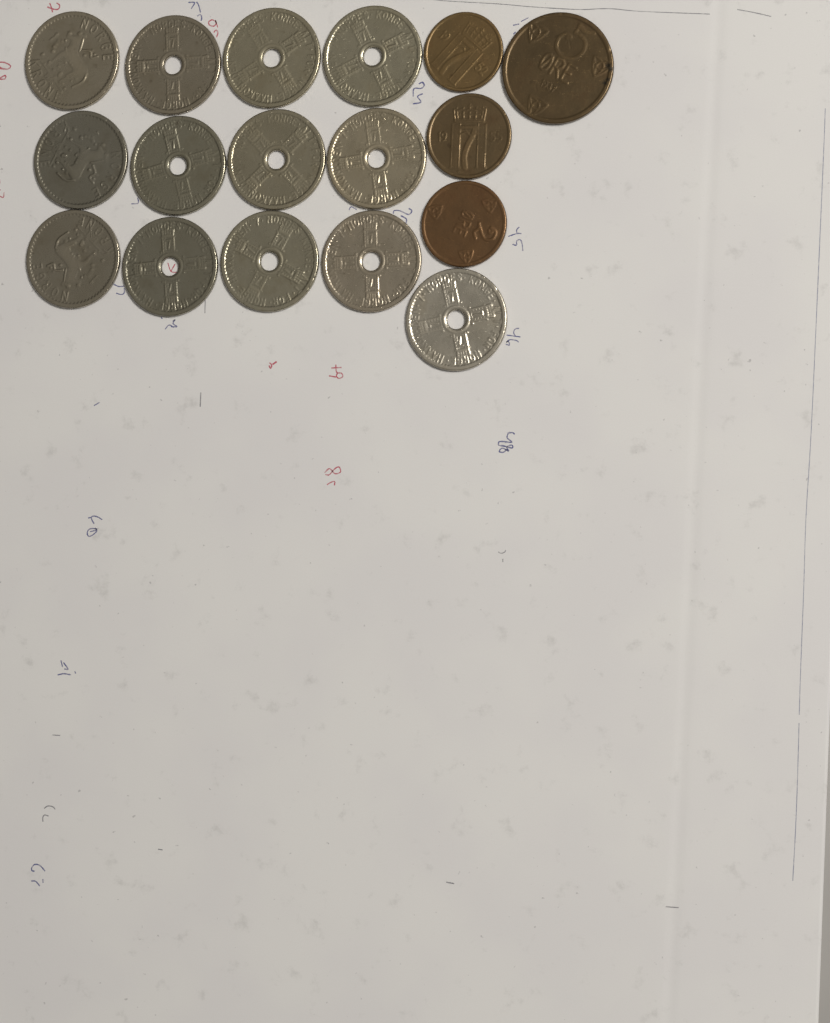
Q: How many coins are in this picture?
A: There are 17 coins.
